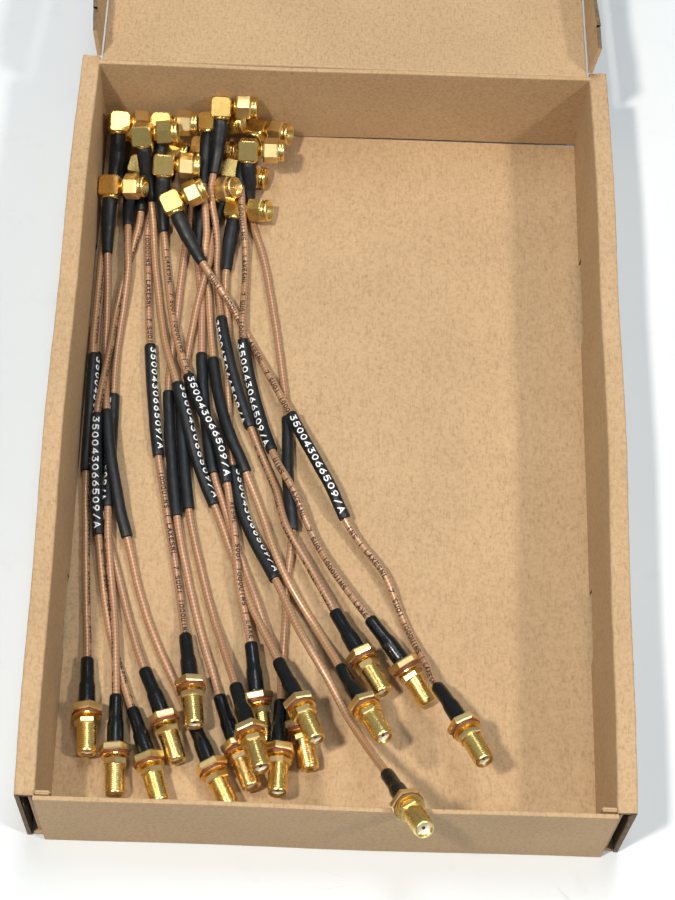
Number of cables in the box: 17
